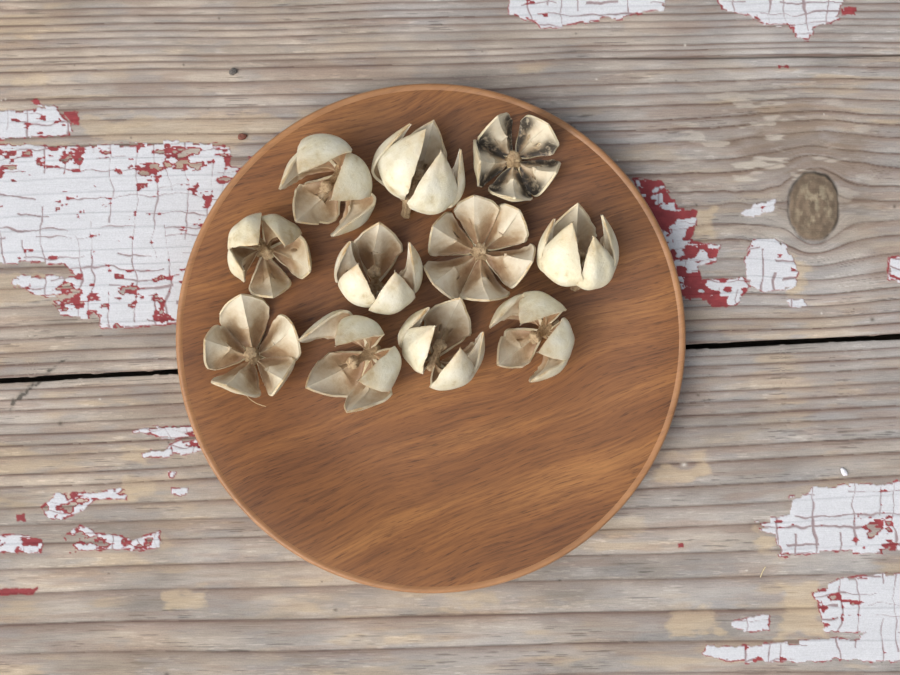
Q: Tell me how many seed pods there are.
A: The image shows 11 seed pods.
